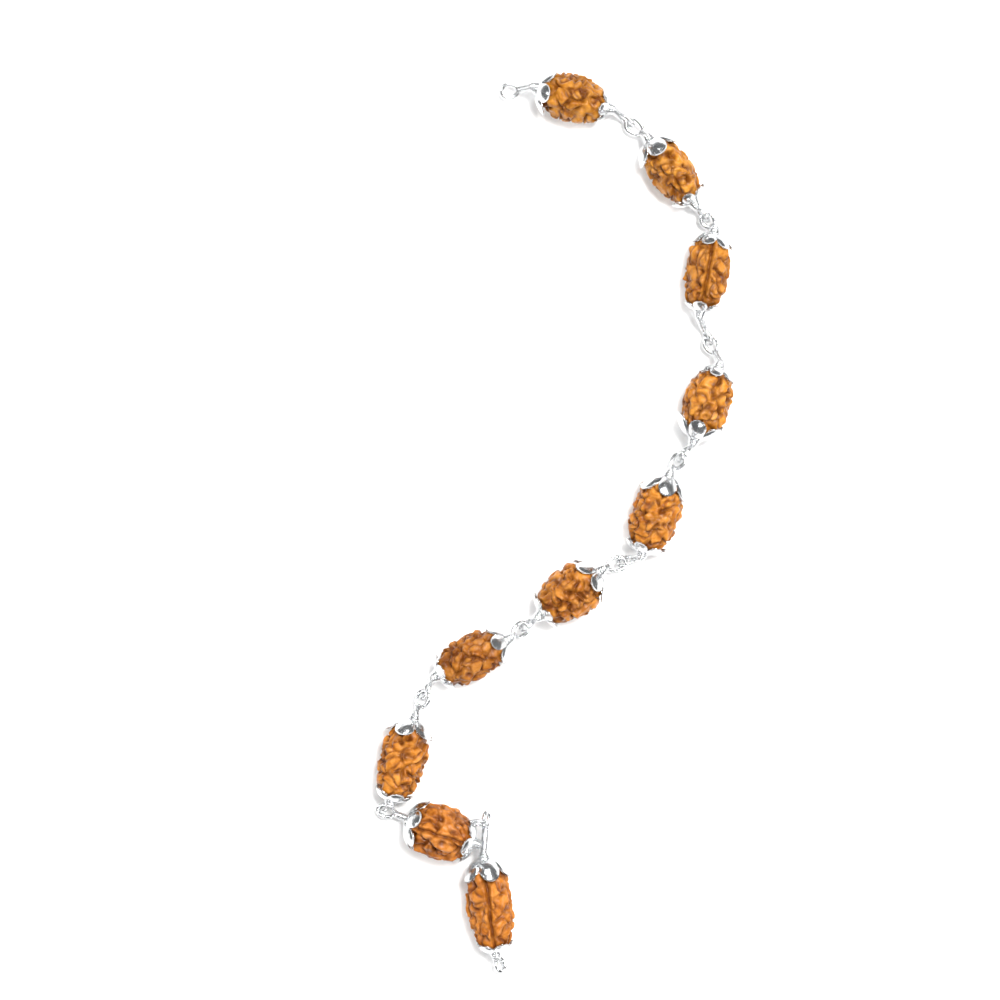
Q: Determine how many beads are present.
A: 10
